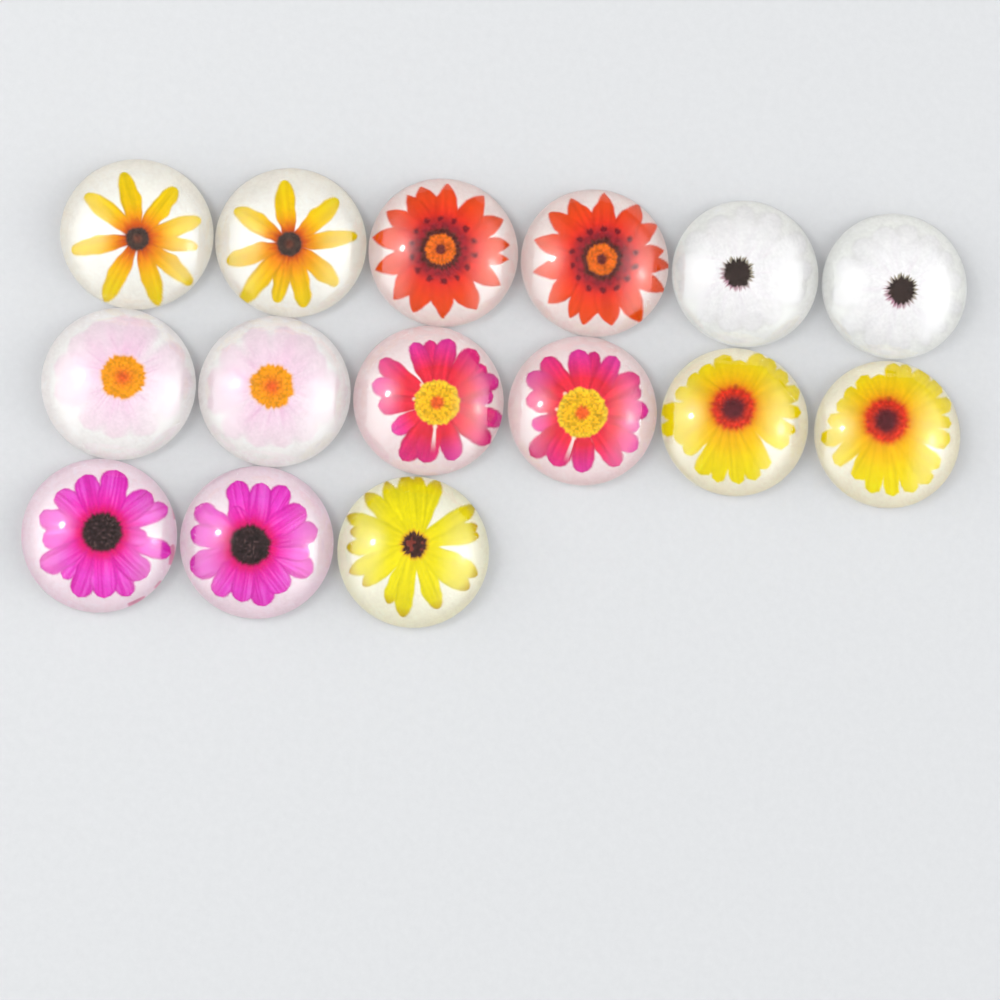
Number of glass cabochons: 15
